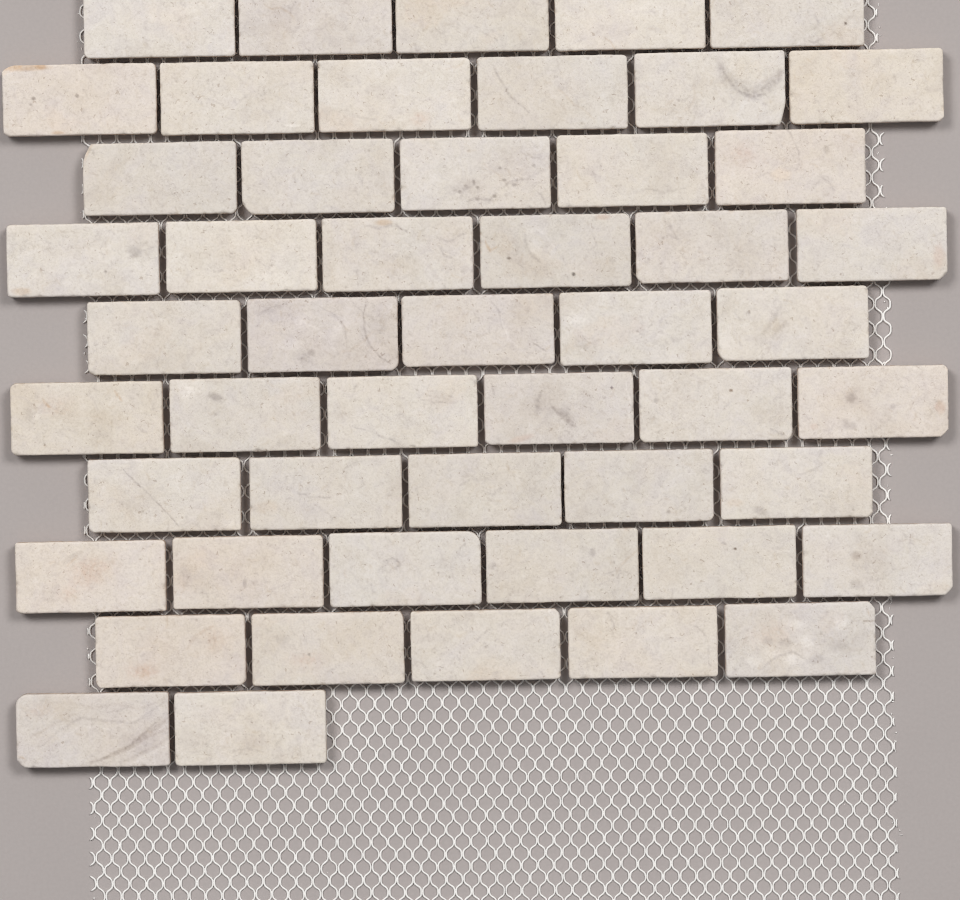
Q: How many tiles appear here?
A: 51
